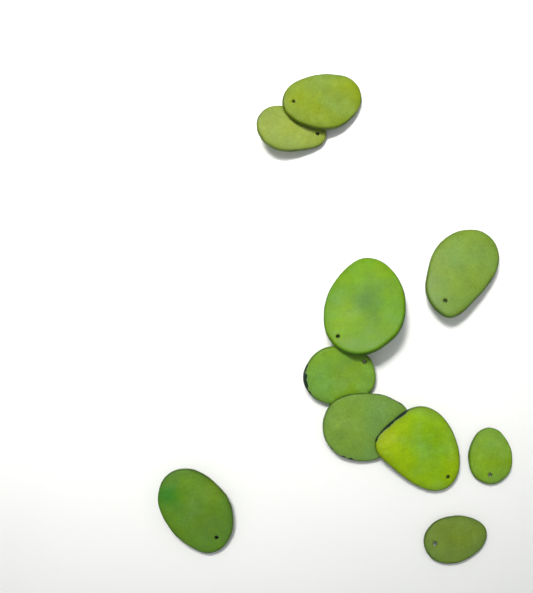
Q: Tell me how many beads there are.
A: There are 10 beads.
